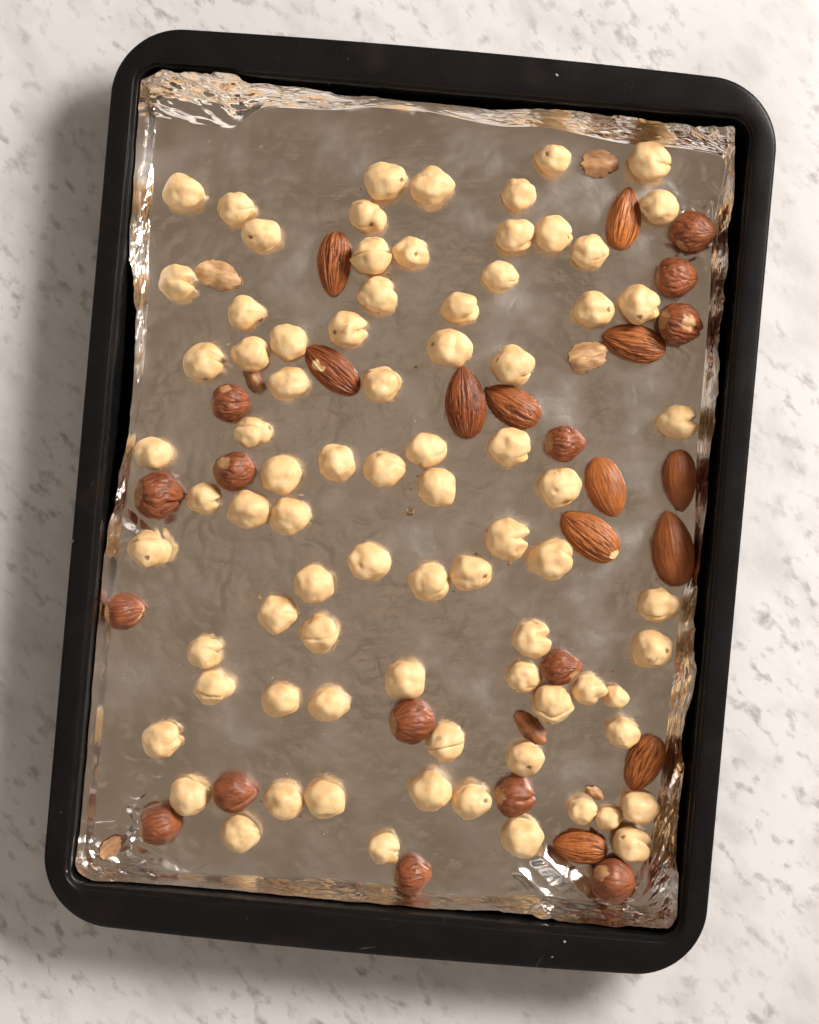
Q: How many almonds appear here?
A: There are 12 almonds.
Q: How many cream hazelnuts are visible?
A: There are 80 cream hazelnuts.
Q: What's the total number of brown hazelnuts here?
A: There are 15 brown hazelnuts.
